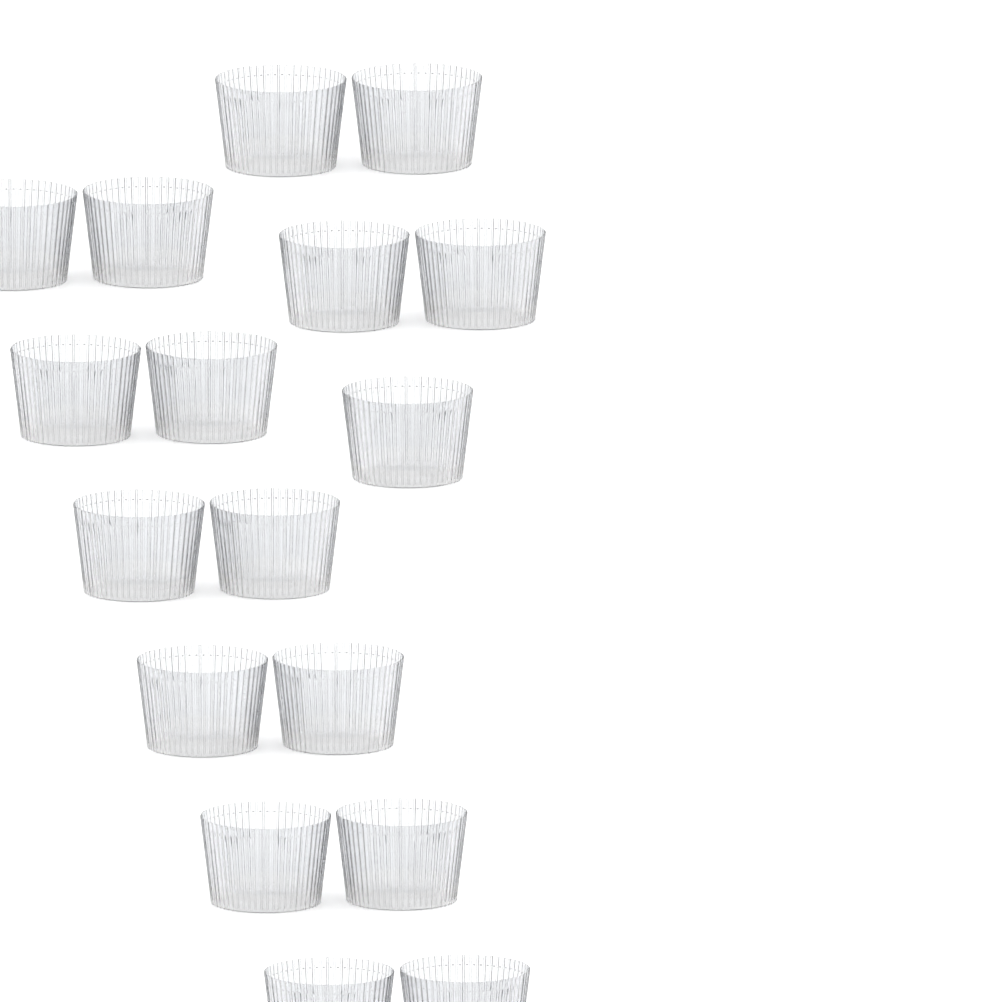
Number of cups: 17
